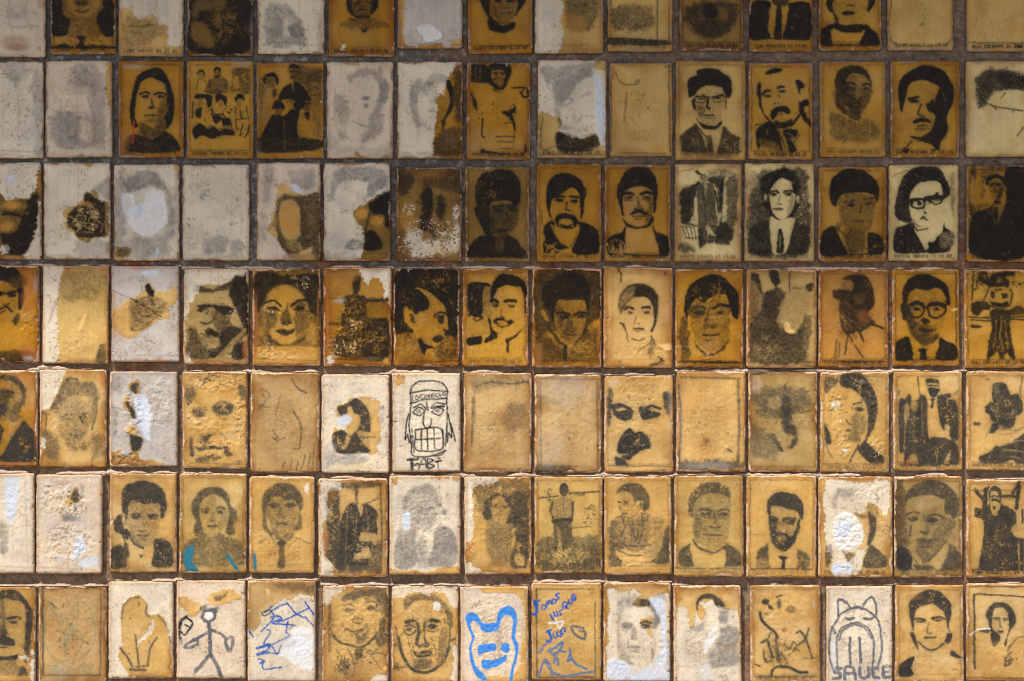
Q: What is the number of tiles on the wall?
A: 105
